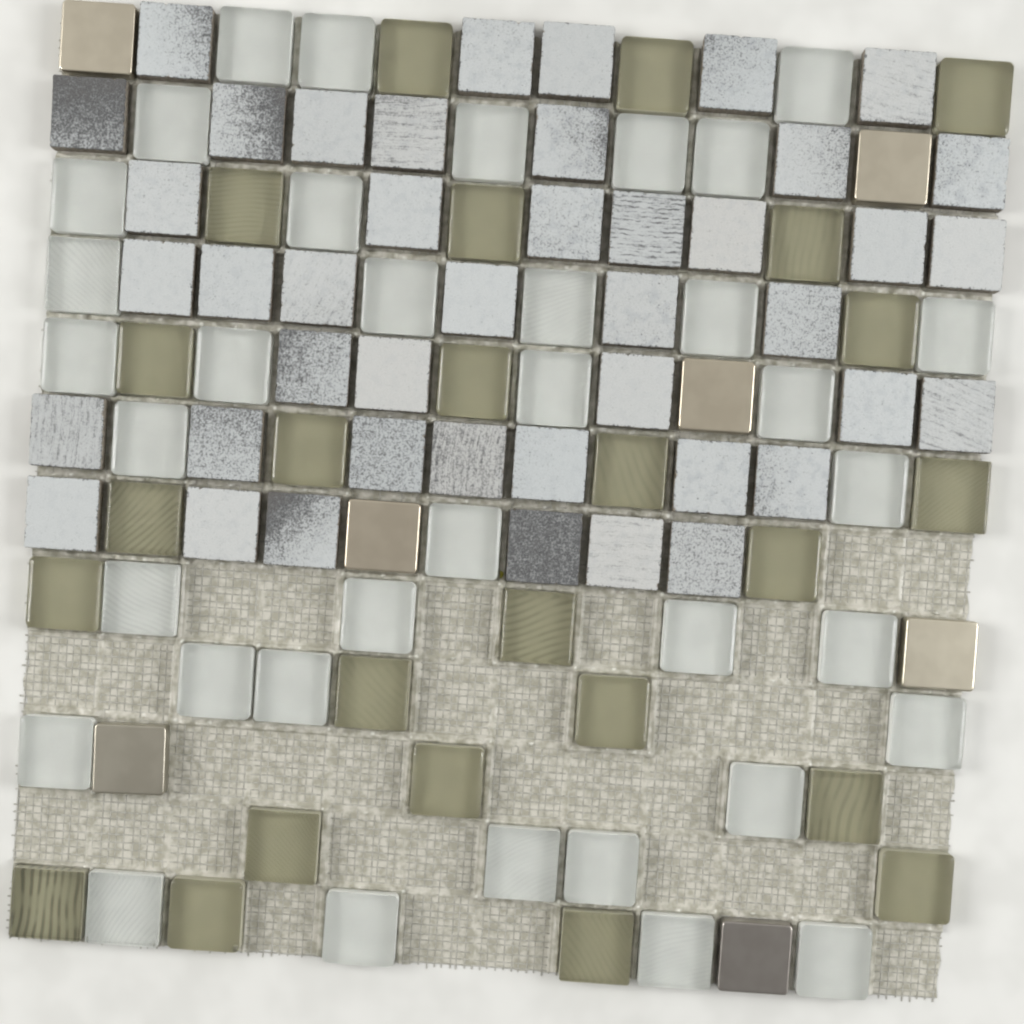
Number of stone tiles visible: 43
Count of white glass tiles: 36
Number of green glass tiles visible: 25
